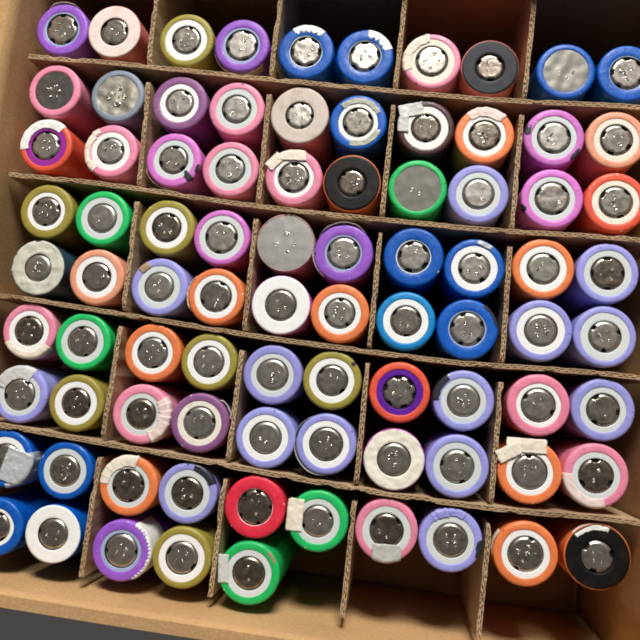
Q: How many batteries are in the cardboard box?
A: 85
